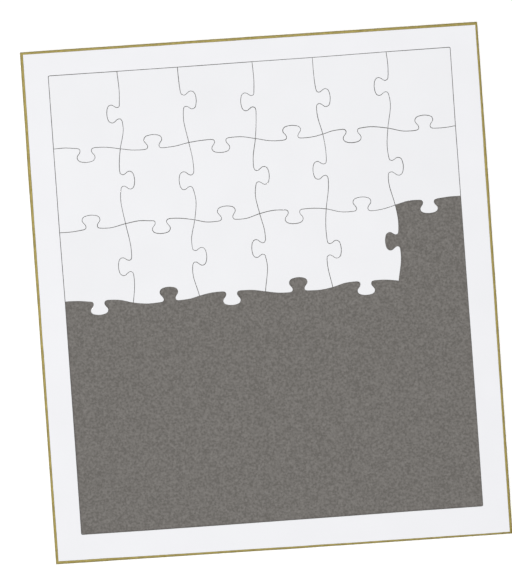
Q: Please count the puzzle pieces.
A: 17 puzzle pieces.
